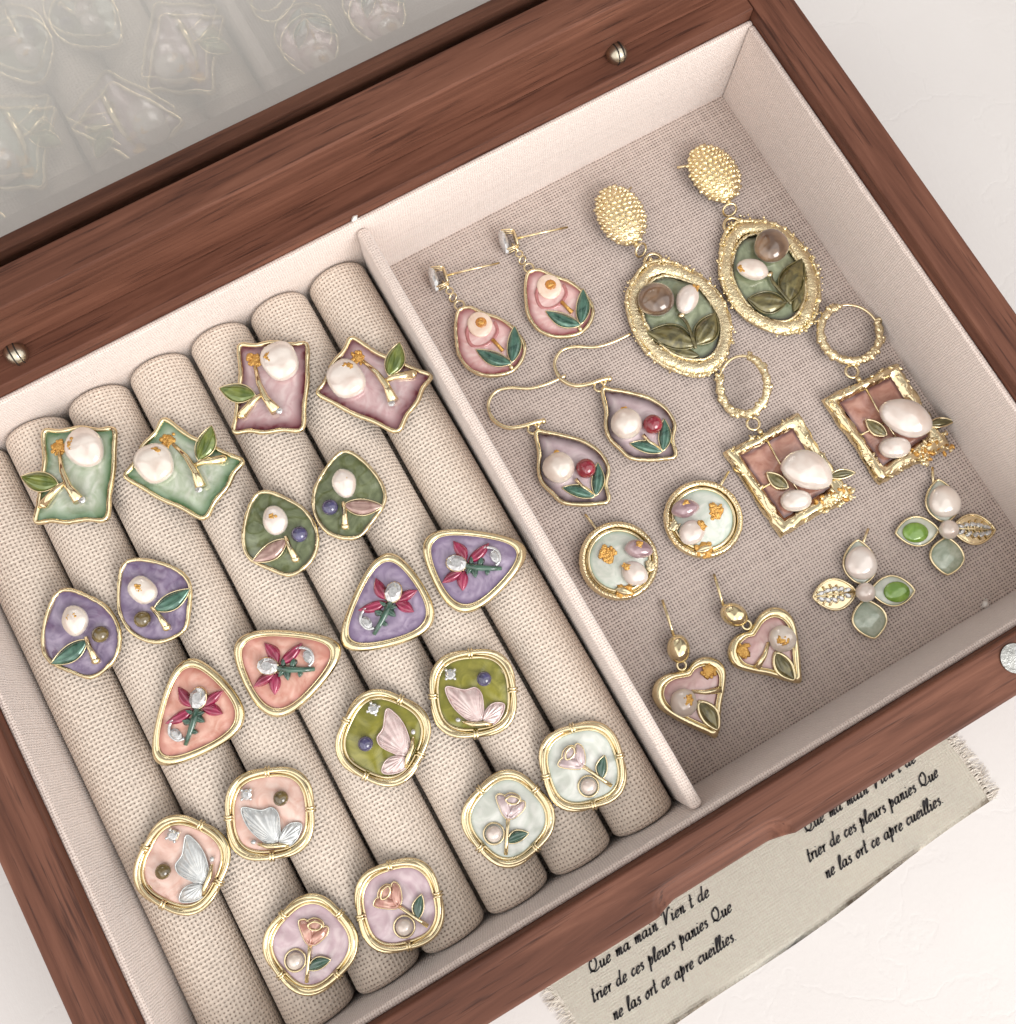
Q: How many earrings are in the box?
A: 34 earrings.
